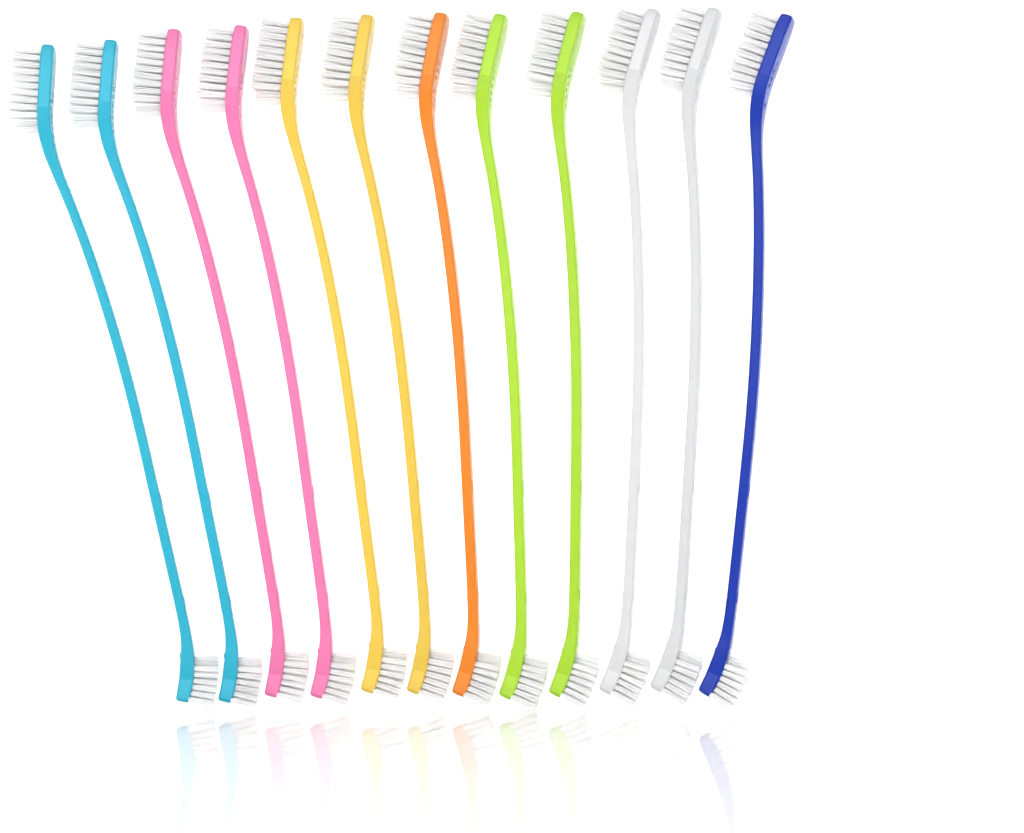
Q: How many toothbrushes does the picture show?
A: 12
